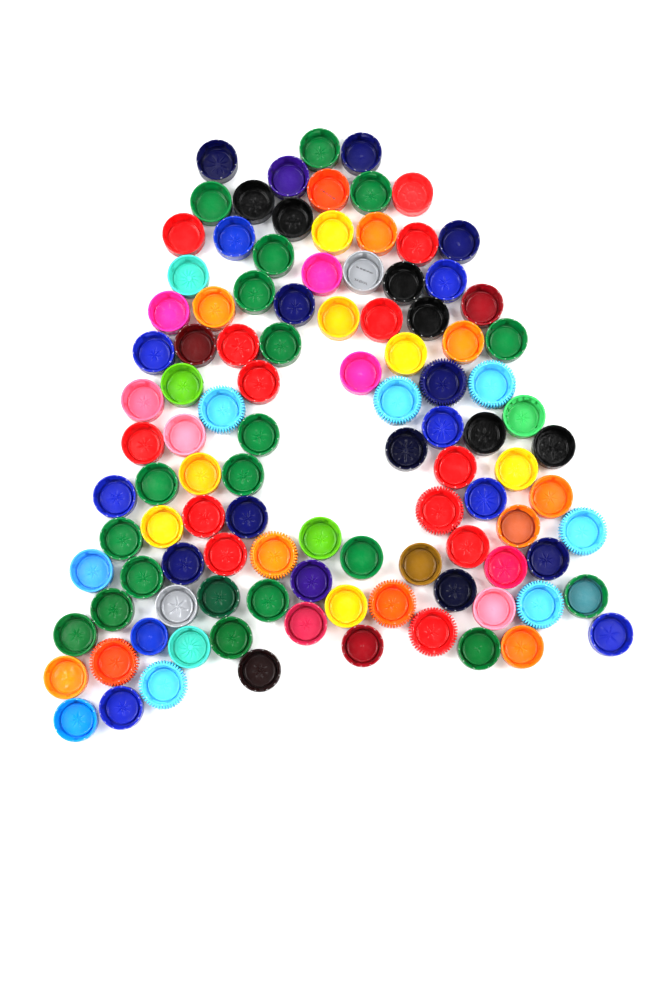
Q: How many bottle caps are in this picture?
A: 106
